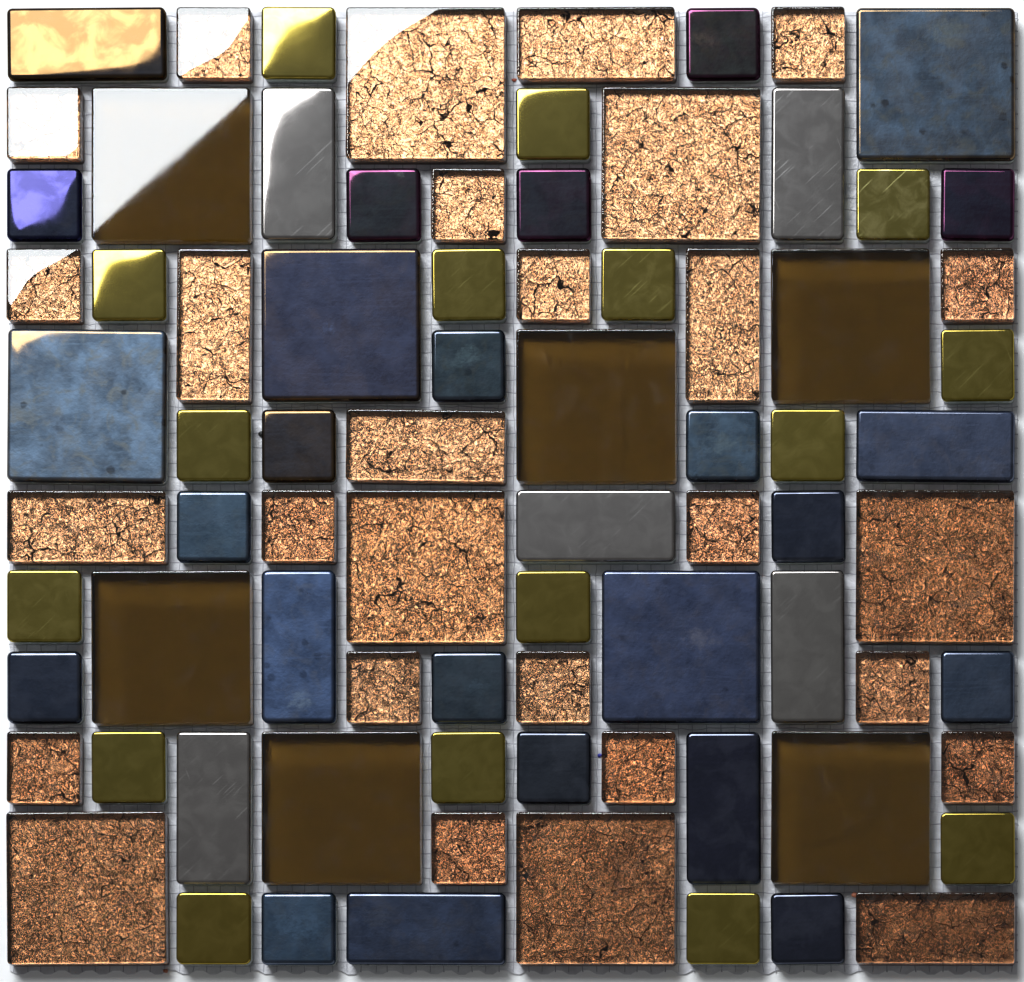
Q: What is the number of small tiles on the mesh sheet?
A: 48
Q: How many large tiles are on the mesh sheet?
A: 16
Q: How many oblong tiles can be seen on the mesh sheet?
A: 16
